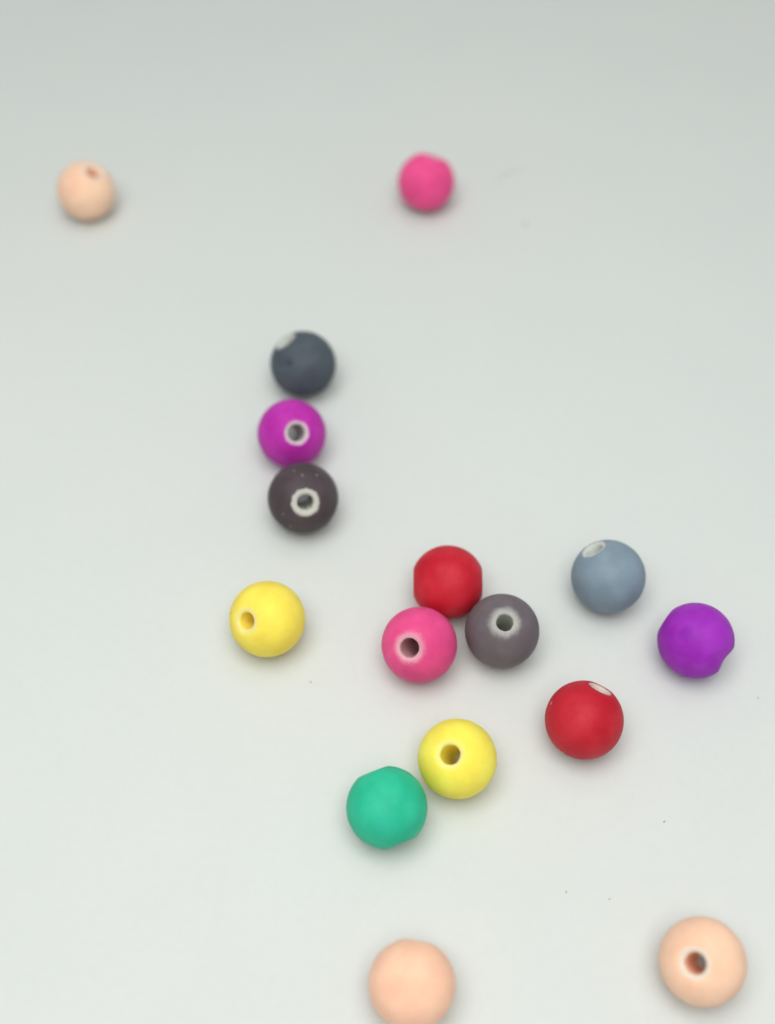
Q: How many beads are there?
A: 16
